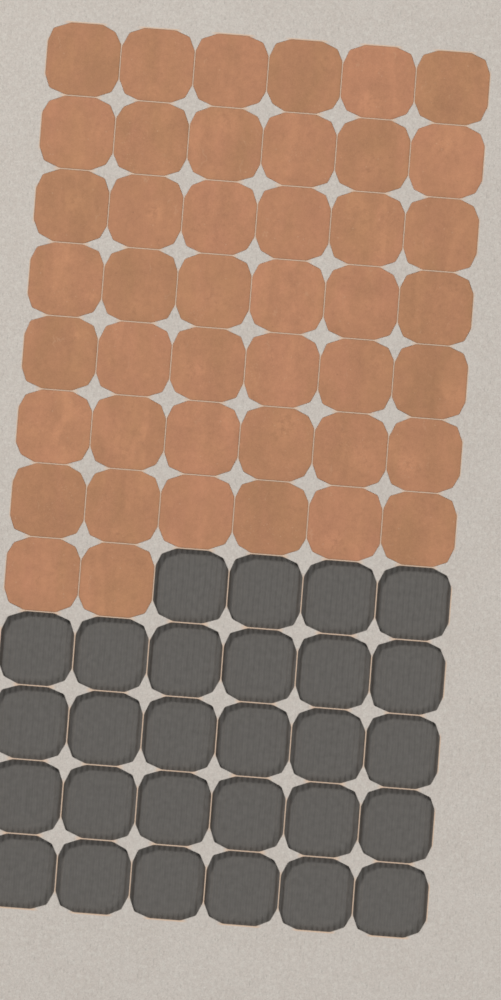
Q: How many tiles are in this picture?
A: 44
